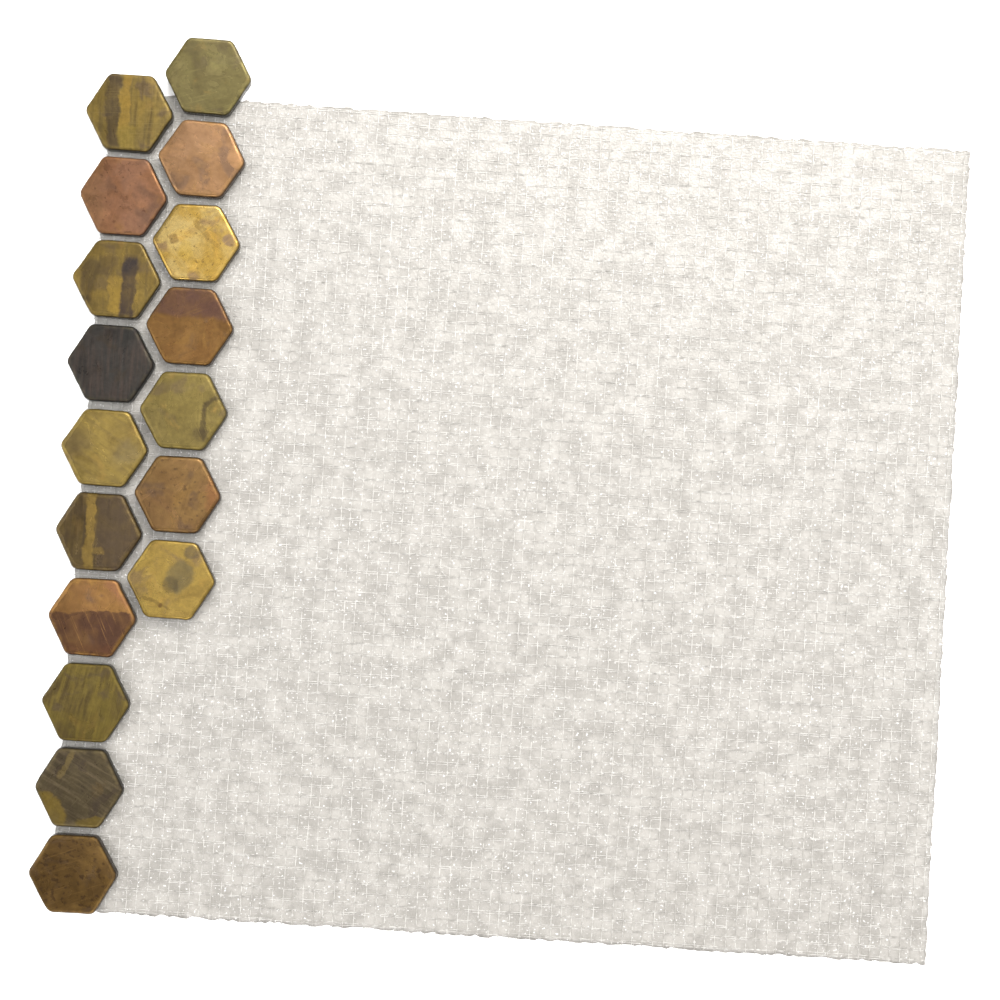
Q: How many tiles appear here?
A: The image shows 17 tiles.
